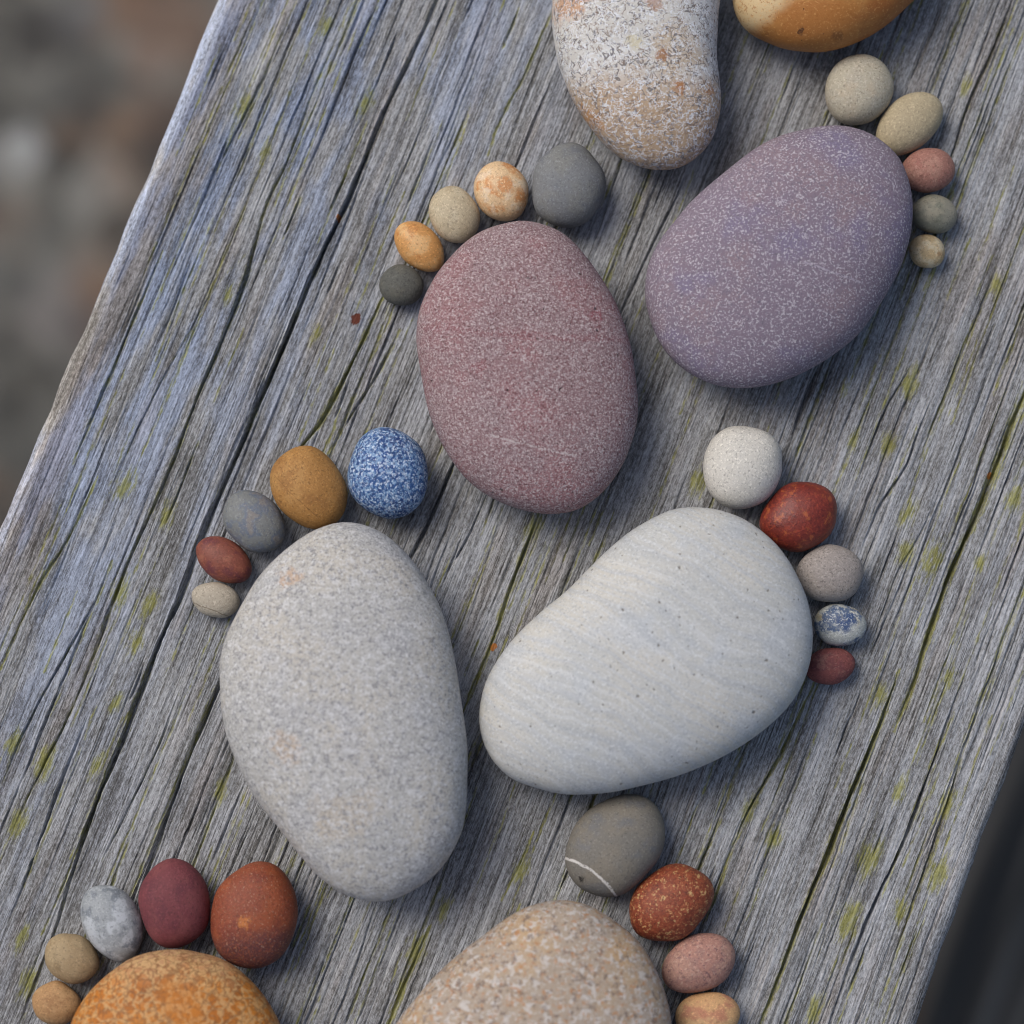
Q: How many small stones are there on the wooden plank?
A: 29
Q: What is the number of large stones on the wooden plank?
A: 8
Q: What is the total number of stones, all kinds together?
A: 37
